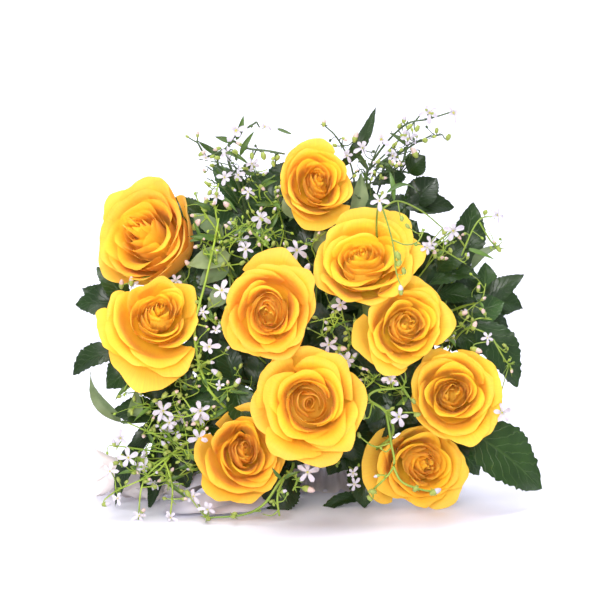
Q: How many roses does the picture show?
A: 10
